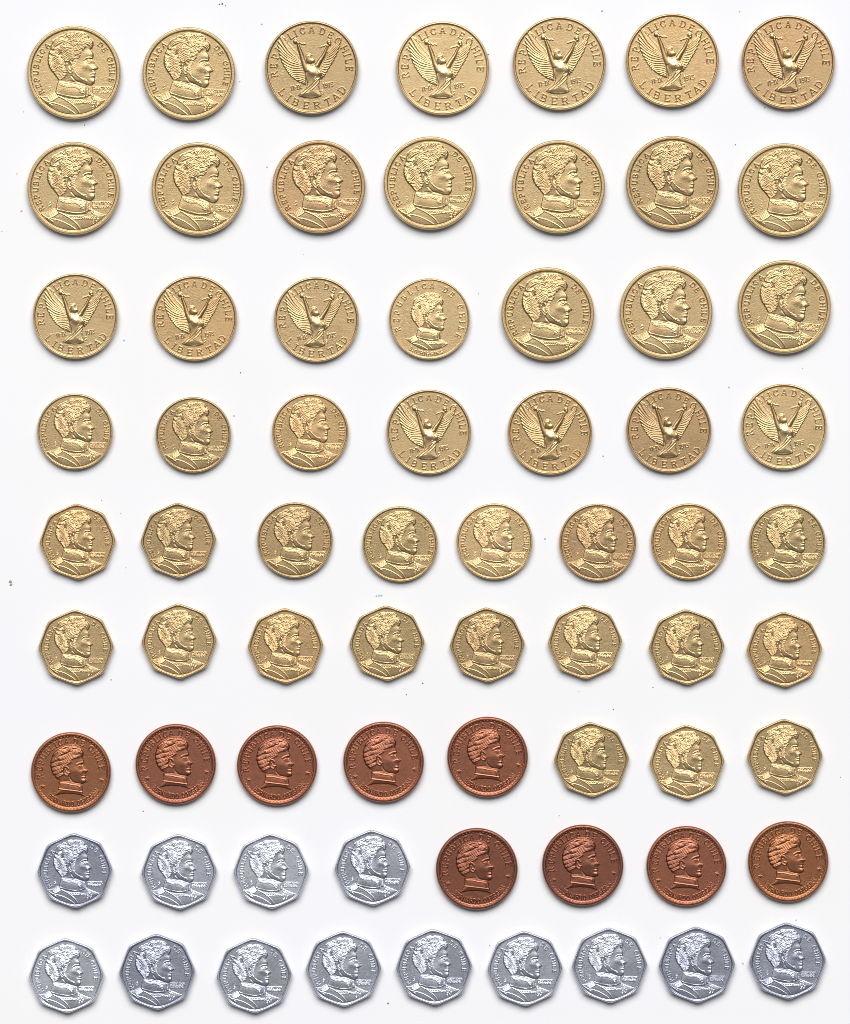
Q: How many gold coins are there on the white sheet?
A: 47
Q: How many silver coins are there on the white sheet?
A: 13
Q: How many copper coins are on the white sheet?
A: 9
